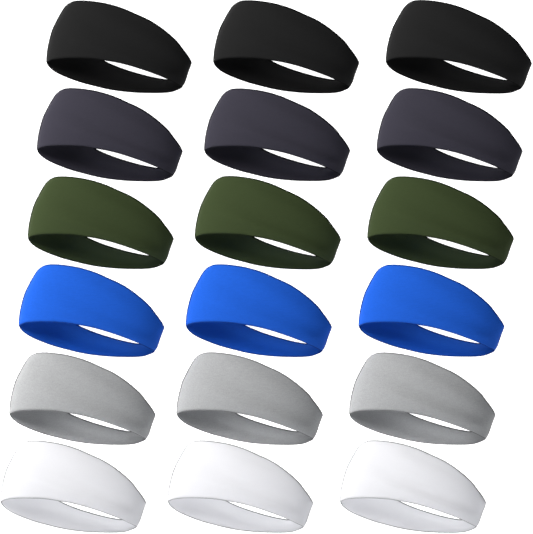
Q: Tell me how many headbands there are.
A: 18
